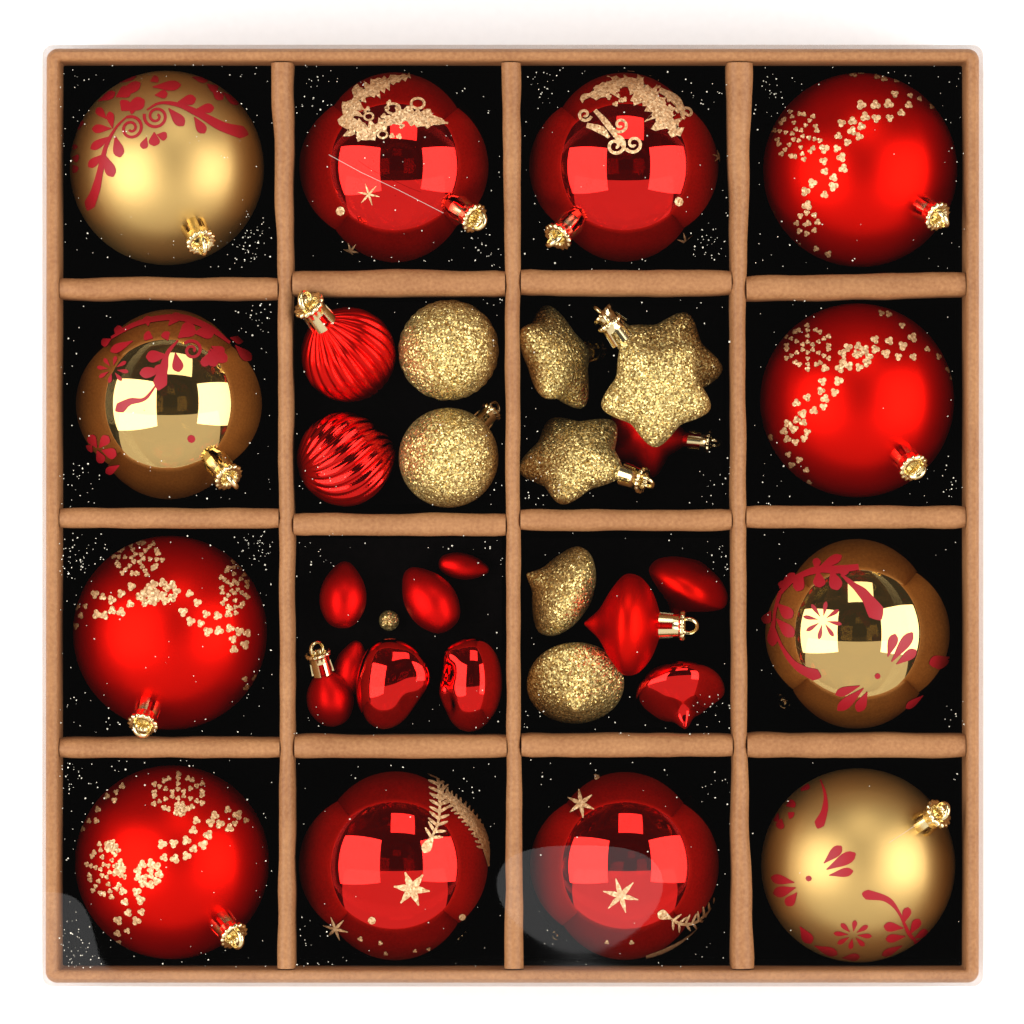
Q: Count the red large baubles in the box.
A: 8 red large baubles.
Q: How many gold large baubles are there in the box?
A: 4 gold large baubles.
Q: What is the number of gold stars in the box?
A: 4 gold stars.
